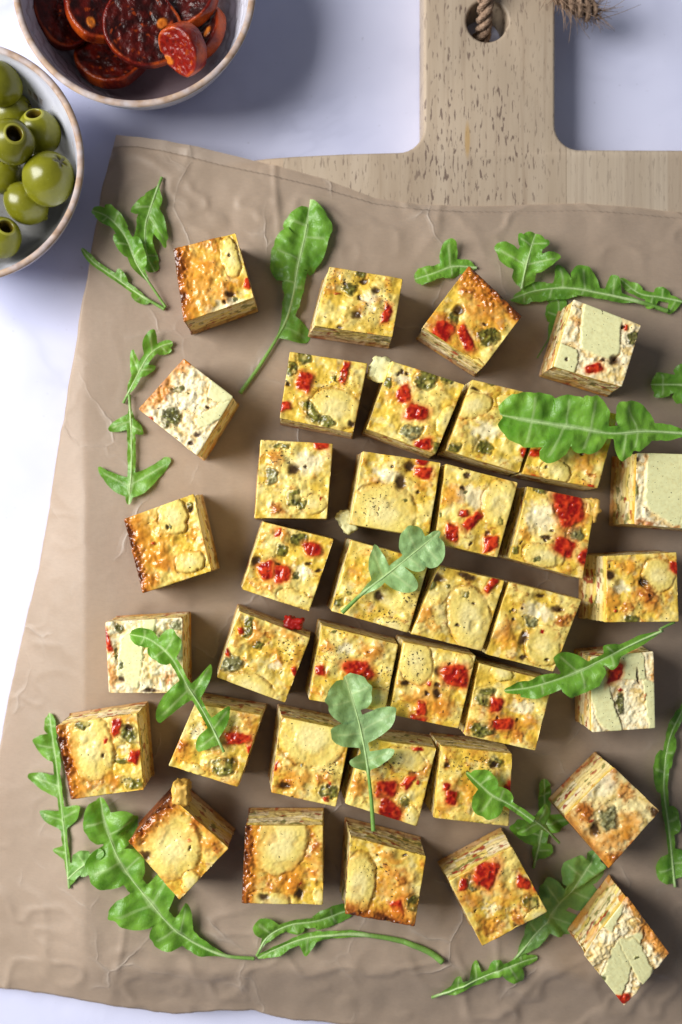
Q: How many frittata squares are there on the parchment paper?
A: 37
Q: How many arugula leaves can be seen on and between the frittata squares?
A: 27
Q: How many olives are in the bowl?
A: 8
